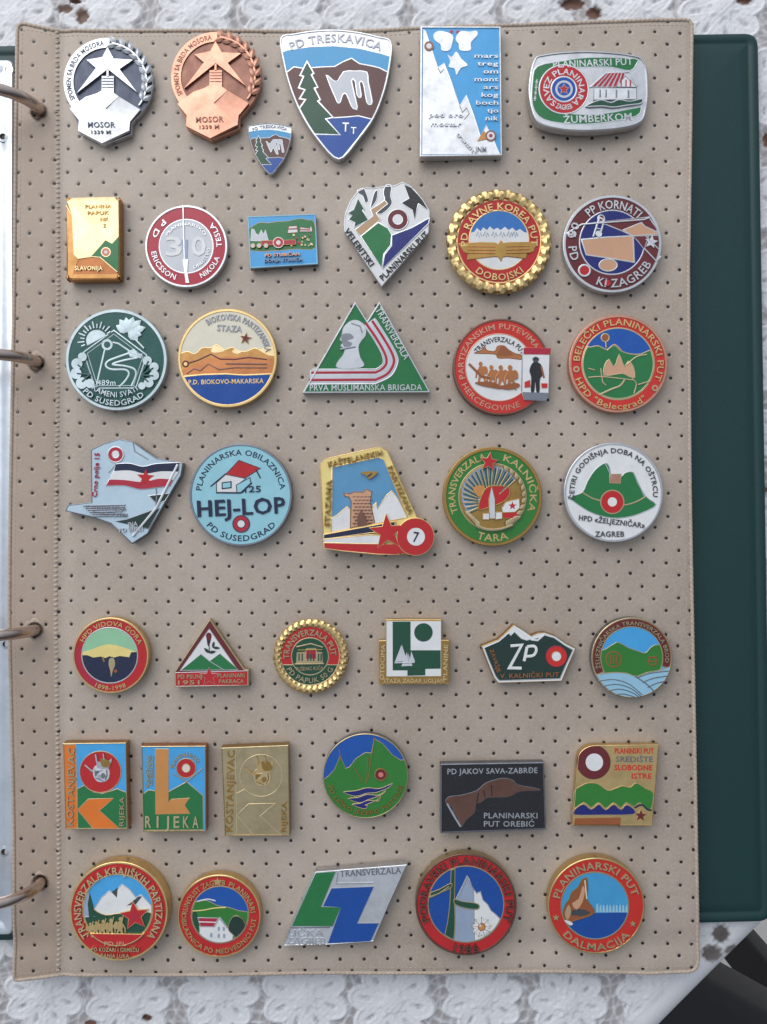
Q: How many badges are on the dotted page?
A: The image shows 39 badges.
